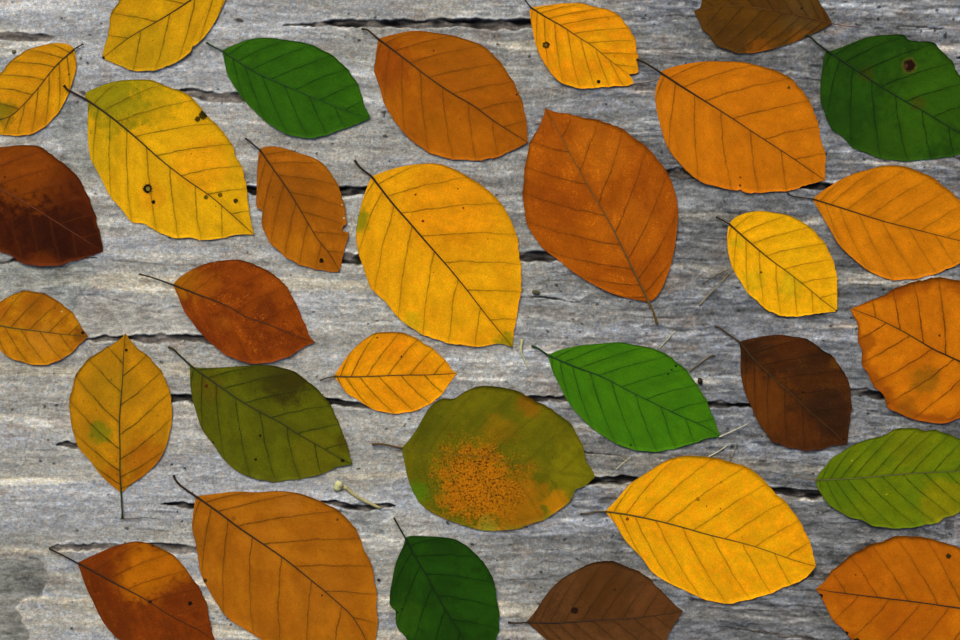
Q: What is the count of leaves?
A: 31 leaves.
